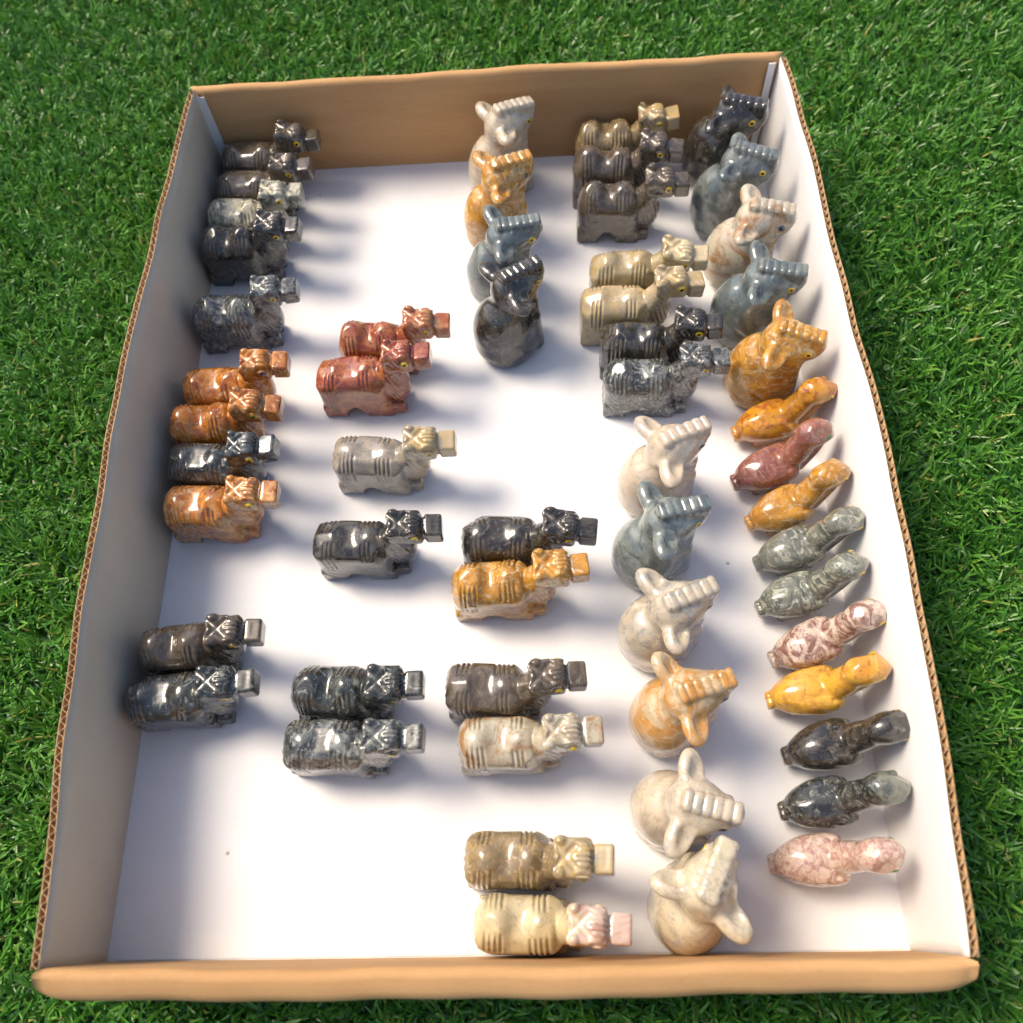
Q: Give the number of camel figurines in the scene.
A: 30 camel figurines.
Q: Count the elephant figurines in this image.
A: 15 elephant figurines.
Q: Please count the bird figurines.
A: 10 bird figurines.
